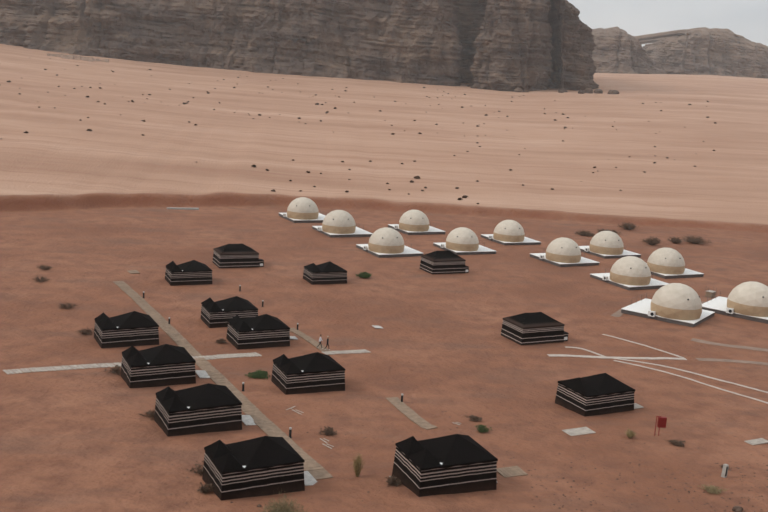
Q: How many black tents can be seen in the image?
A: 14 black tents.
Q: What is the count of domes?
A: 12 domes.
